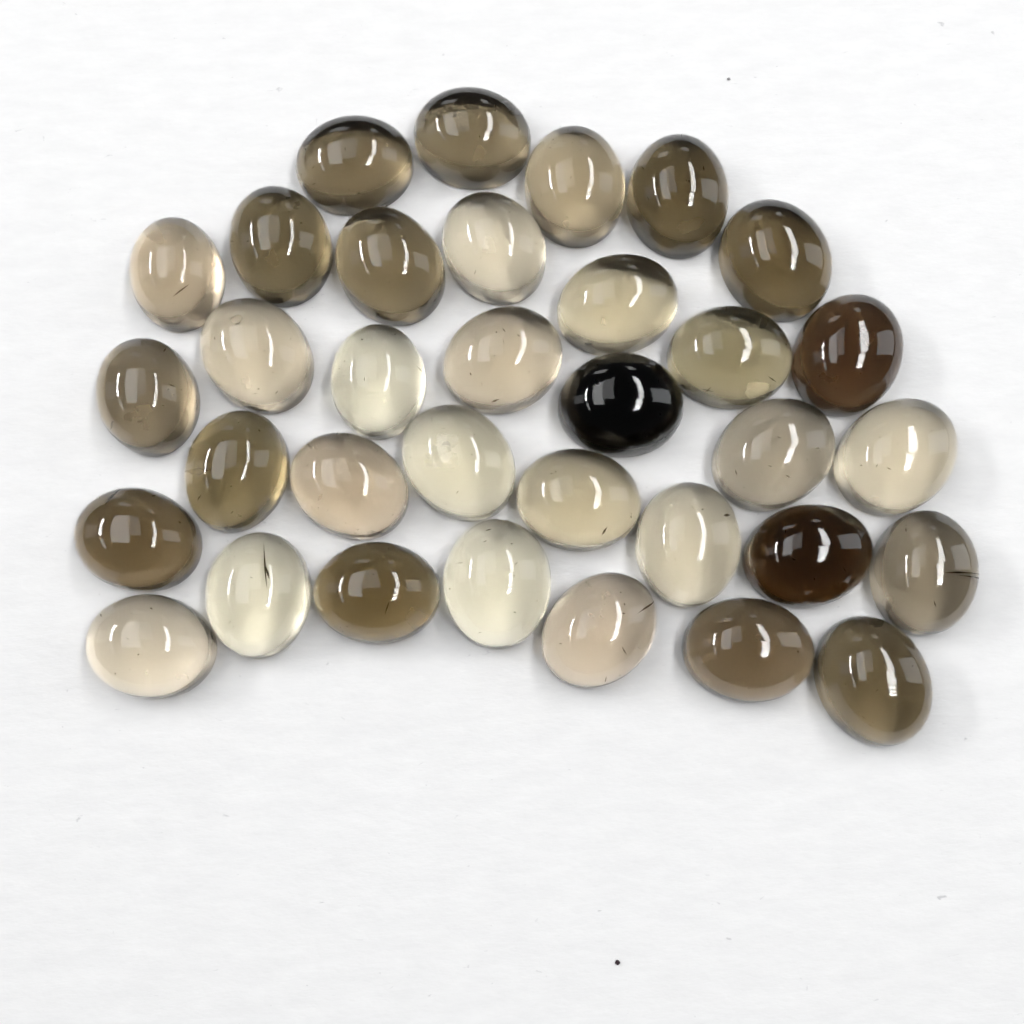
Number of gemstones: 34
